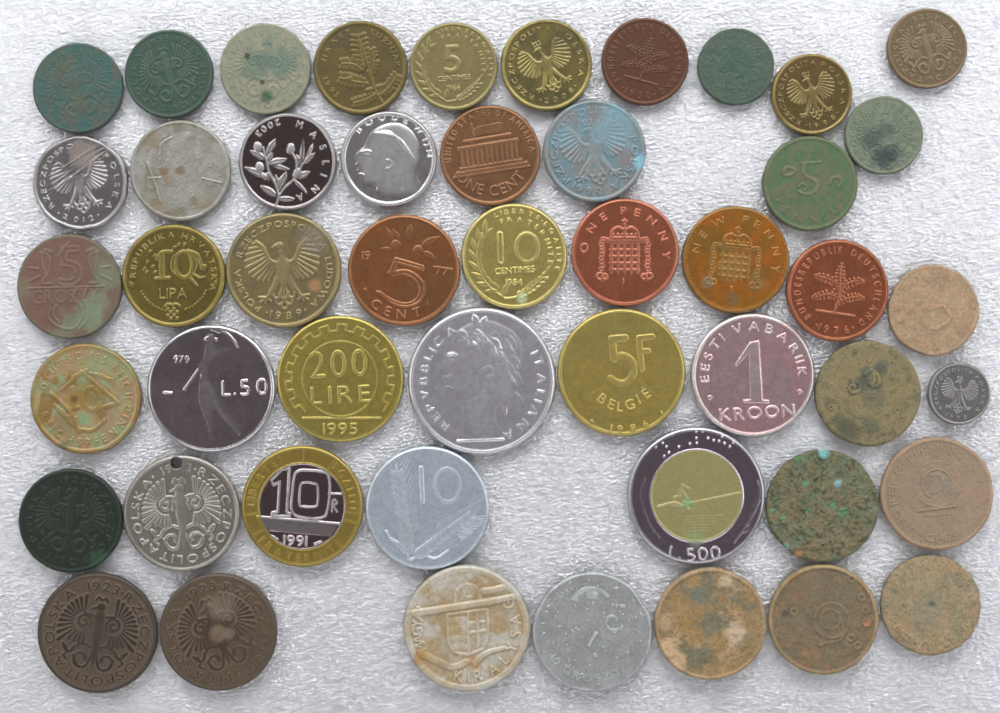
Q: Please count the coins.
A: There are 49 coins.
